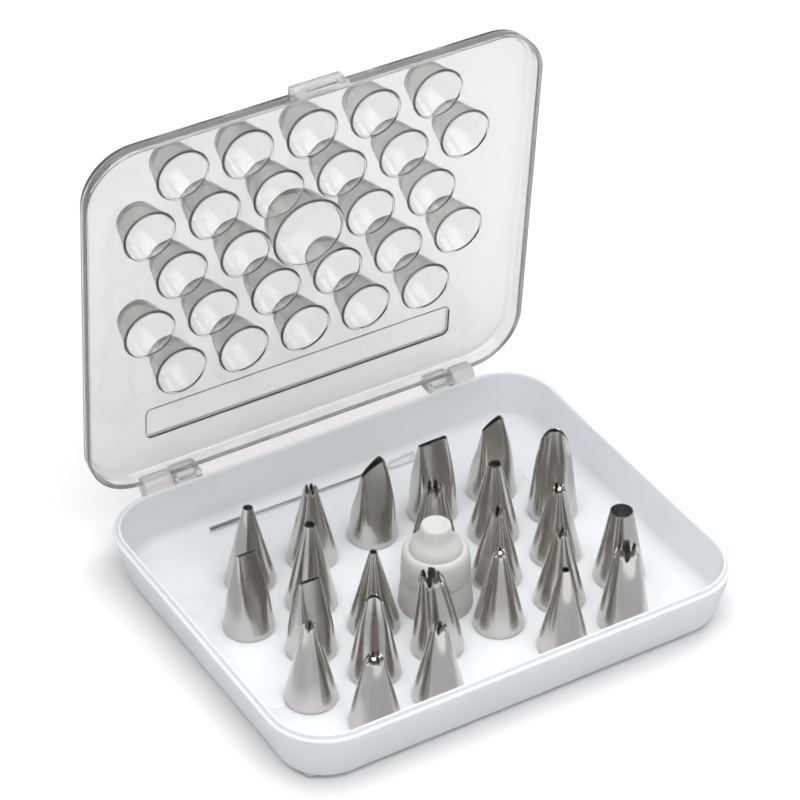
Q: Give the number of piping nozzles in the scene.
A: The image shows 24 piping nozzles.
